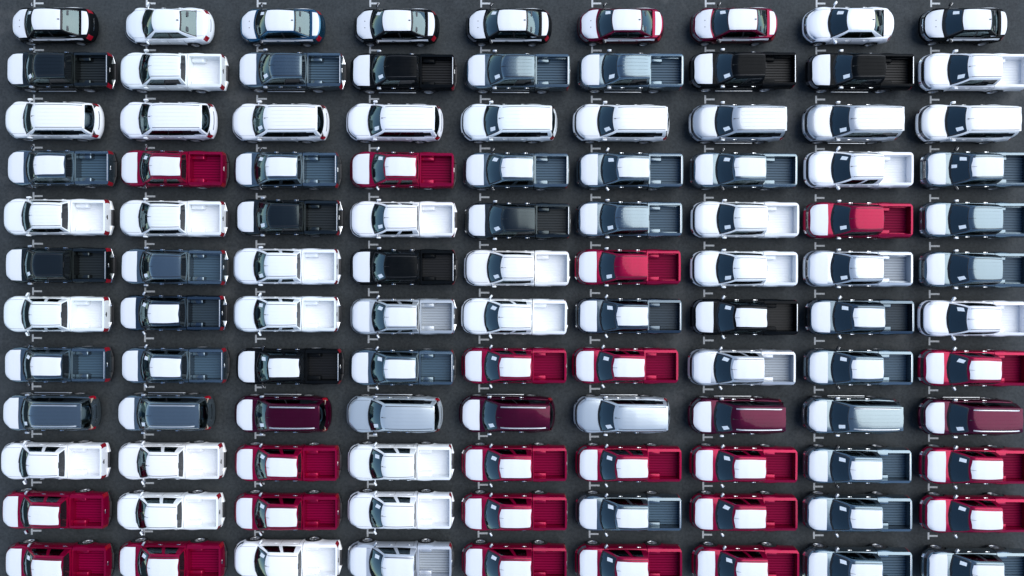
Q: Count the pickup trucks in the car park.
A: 81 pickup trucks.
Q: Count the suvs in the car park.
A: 18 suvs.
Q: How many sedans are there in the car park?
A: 9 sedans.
